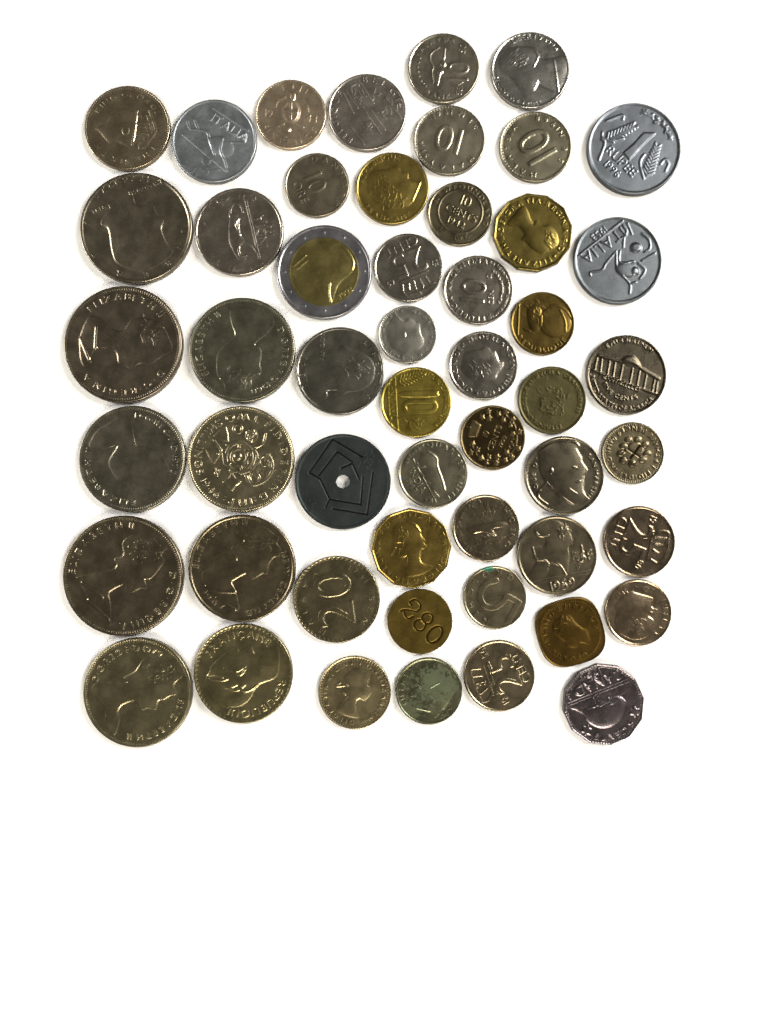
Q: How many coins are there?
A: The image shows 52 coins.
